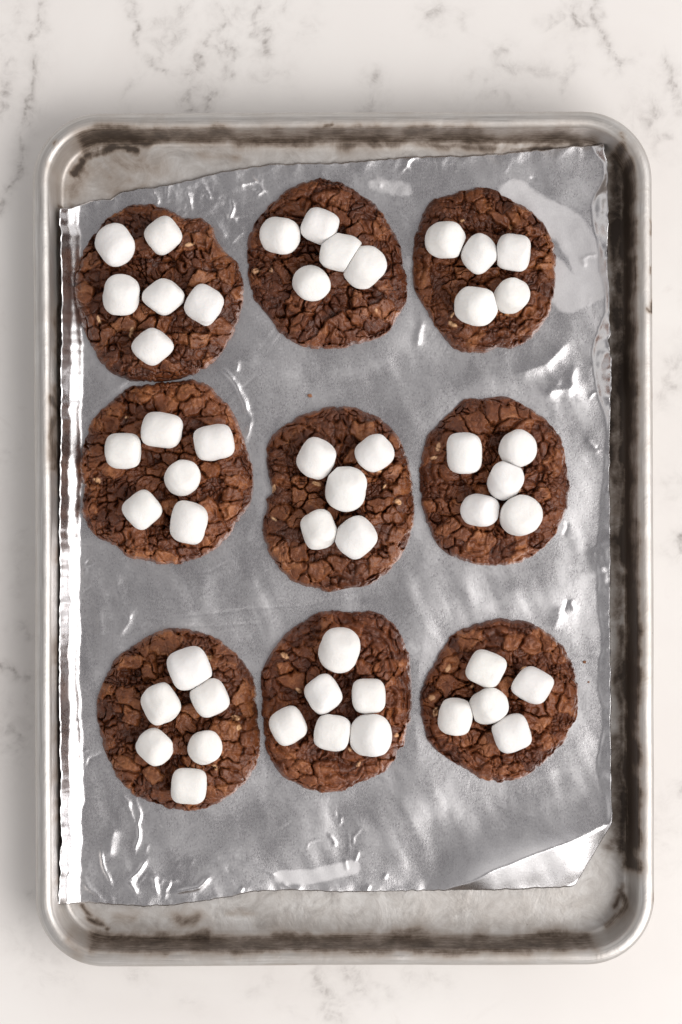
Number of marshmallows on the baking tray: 49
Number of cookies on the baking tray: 9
